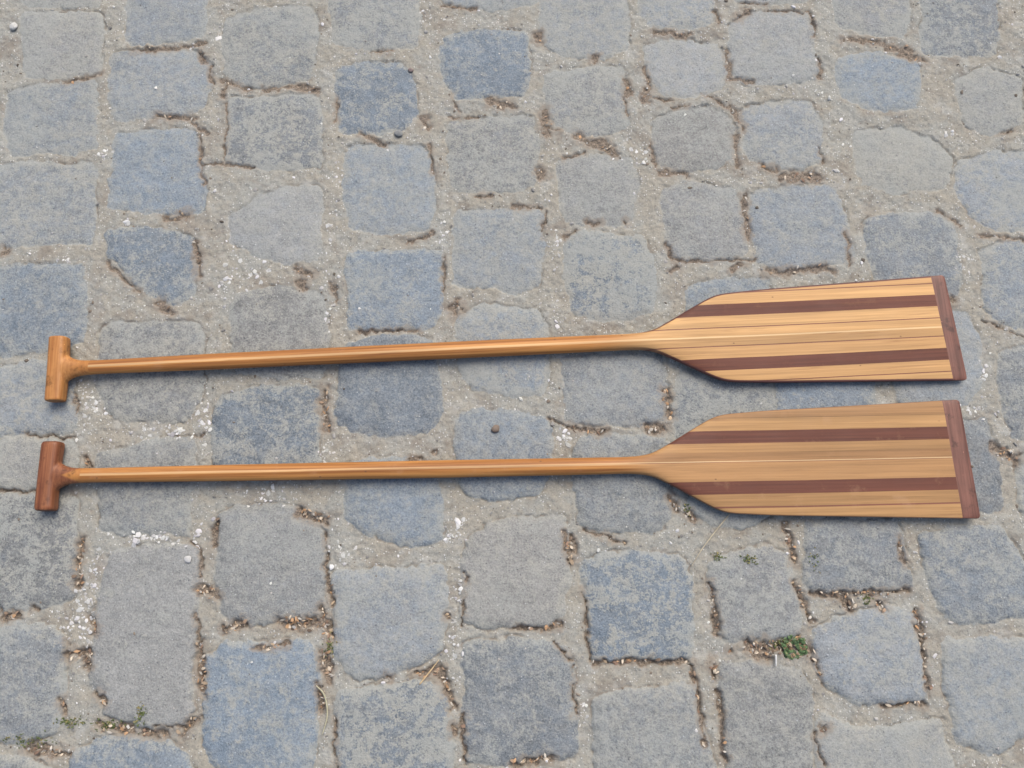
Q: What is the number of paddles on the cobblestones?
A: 2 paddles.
